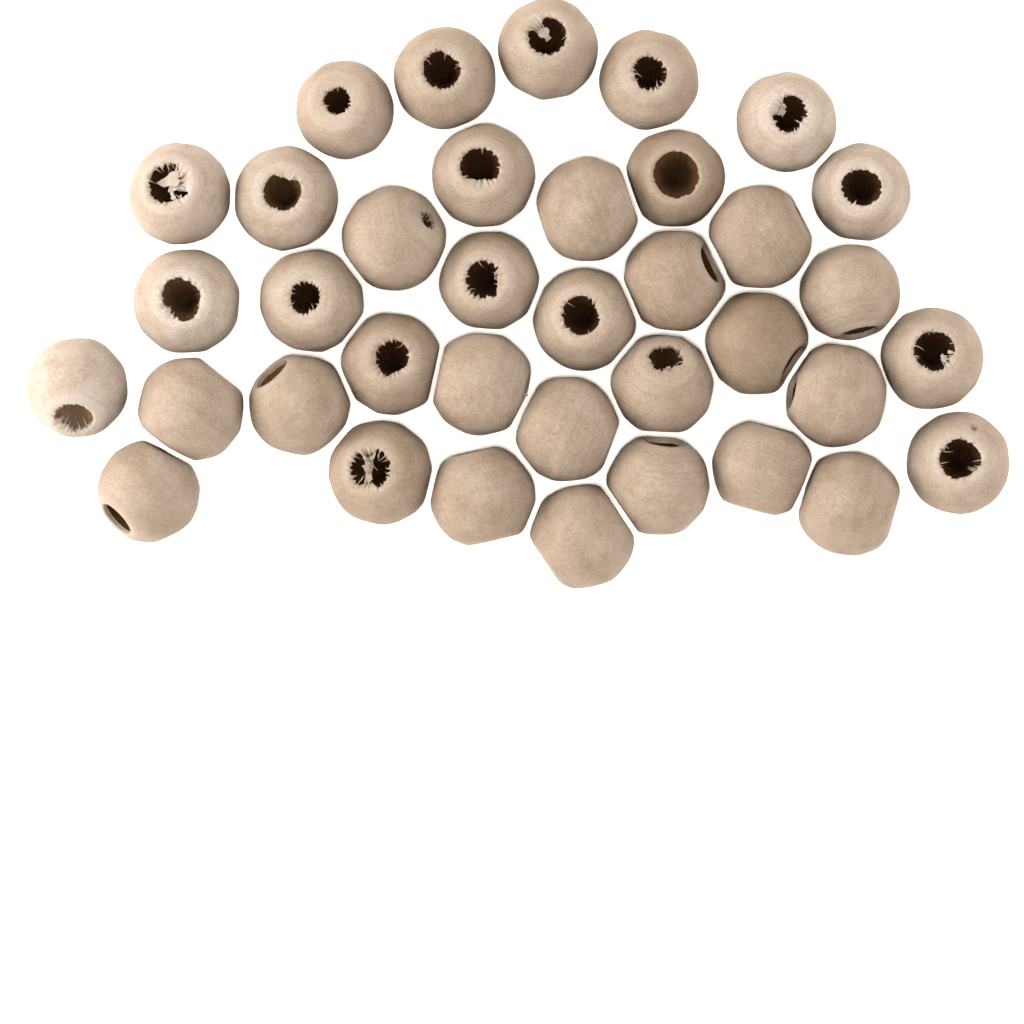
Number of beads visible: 37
